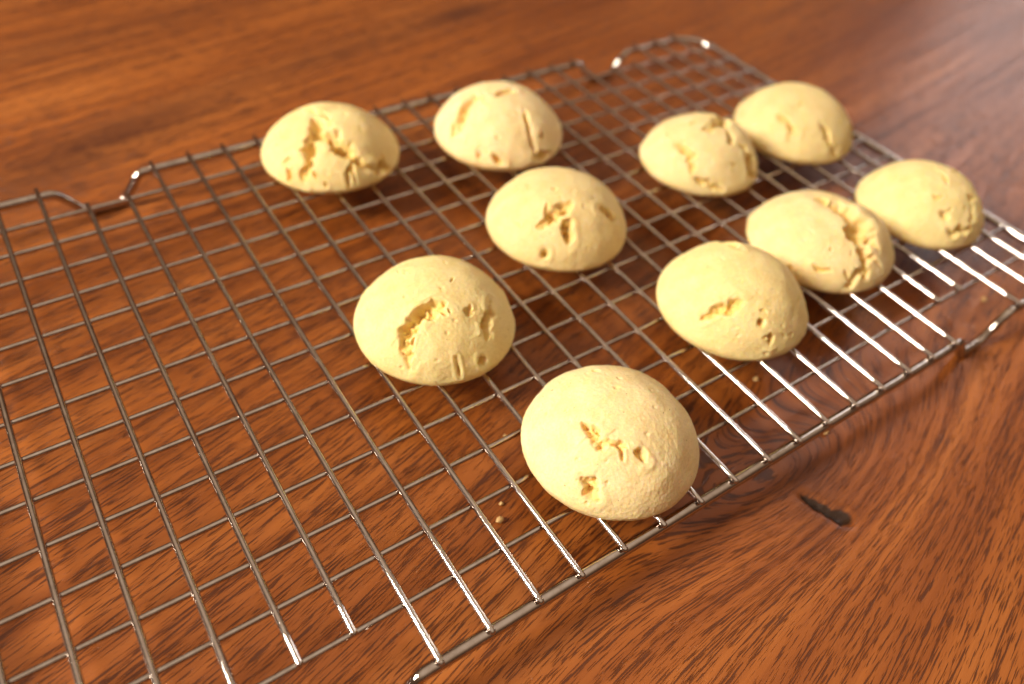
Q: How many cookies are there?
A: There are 10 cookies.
